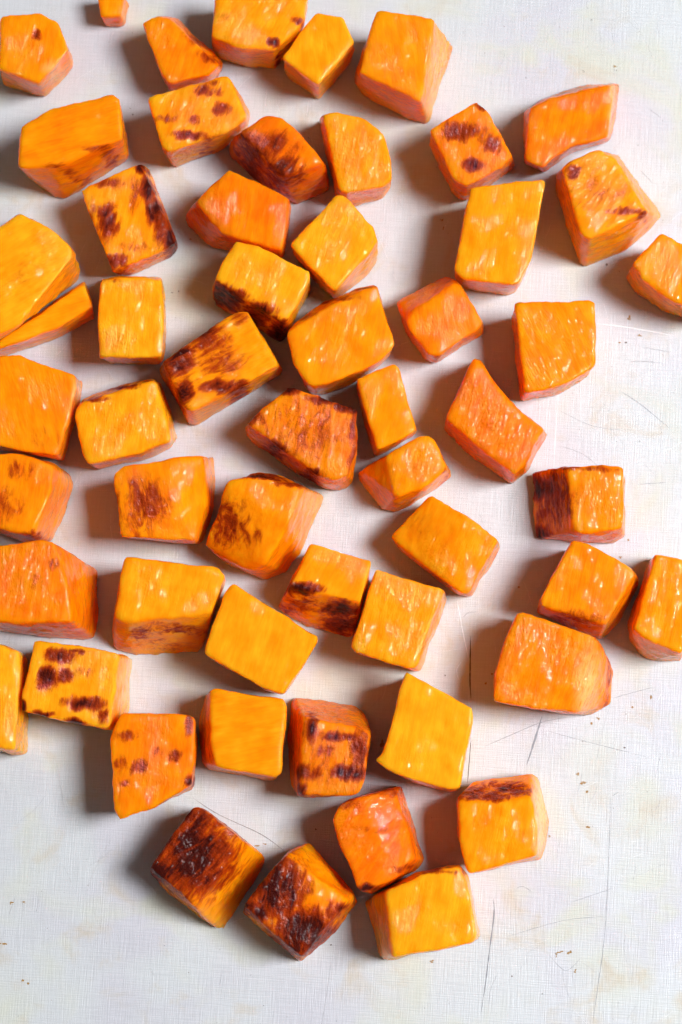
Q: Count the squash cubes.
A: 56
